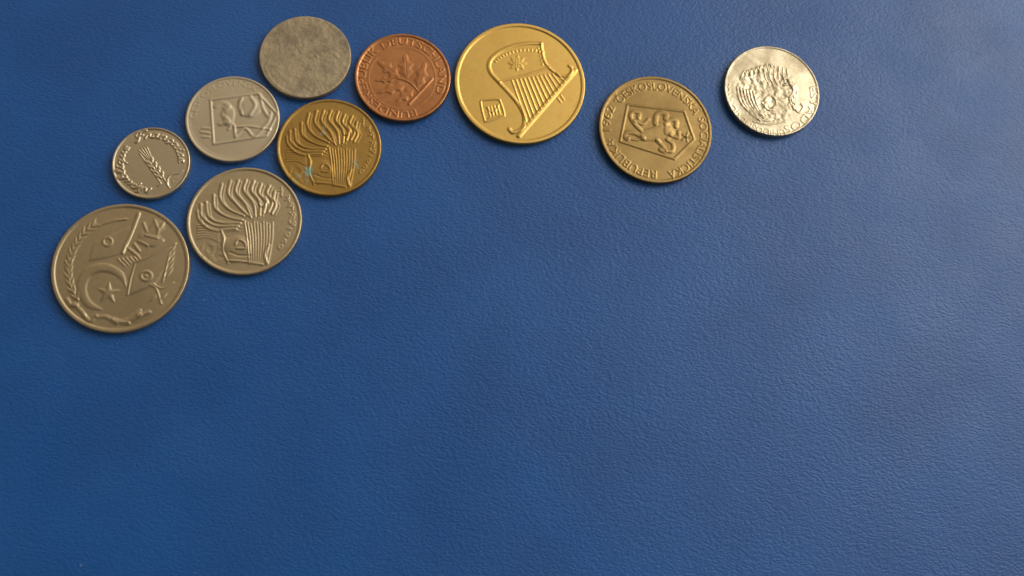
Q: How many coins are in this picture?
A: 10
